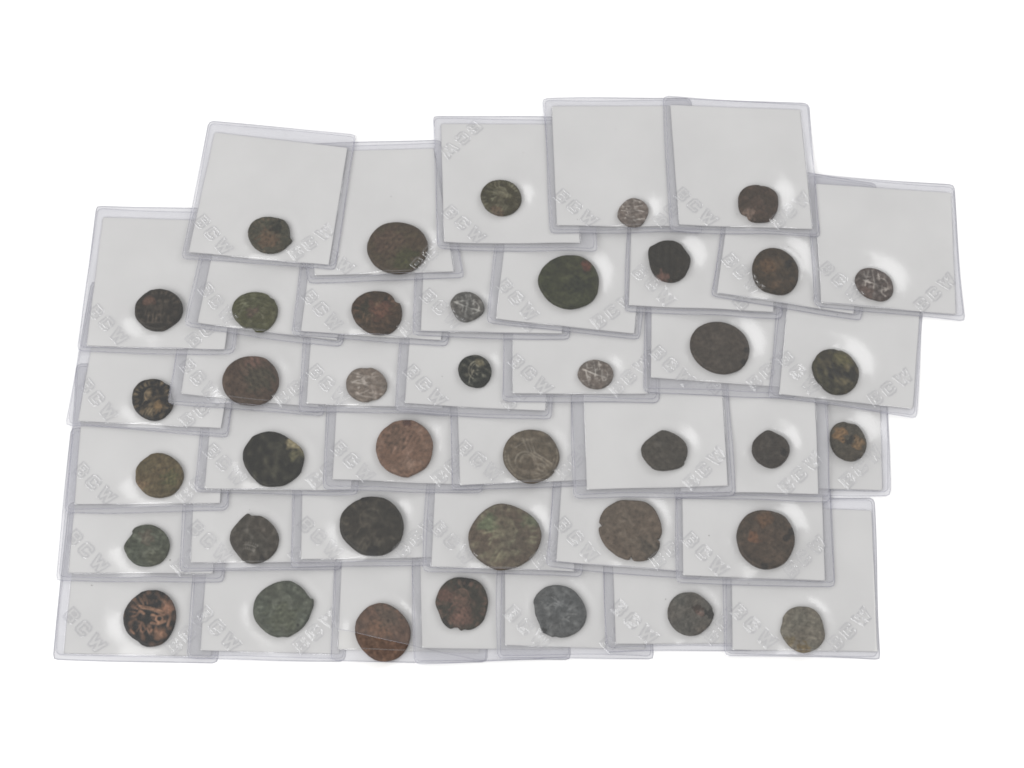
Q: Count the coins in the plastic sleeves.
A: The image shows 40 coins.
